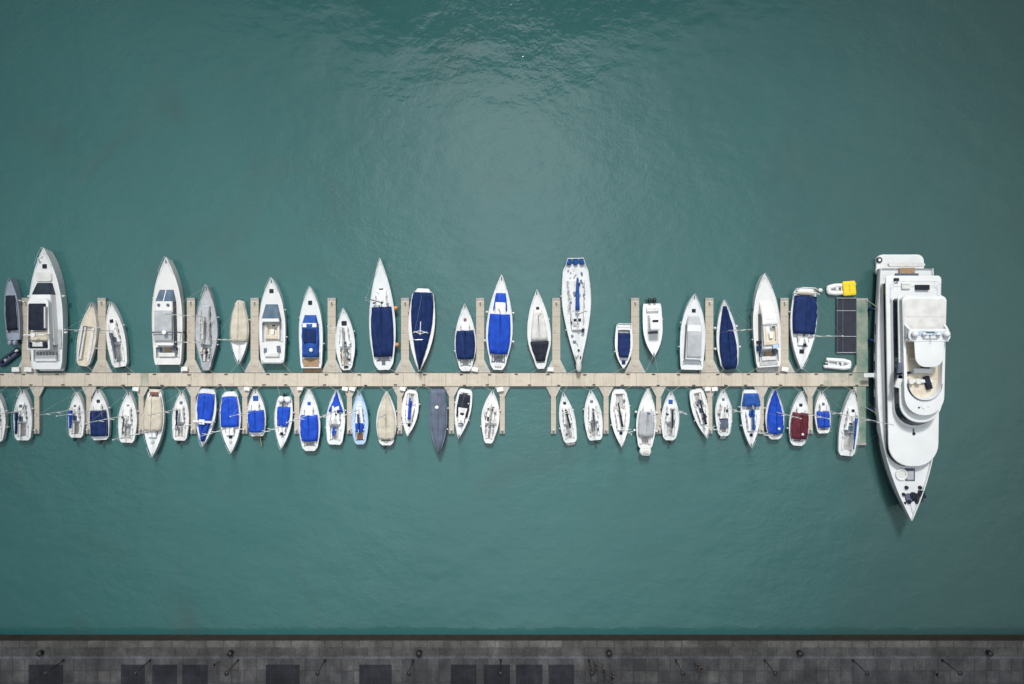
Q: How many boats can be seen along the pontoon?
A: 57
